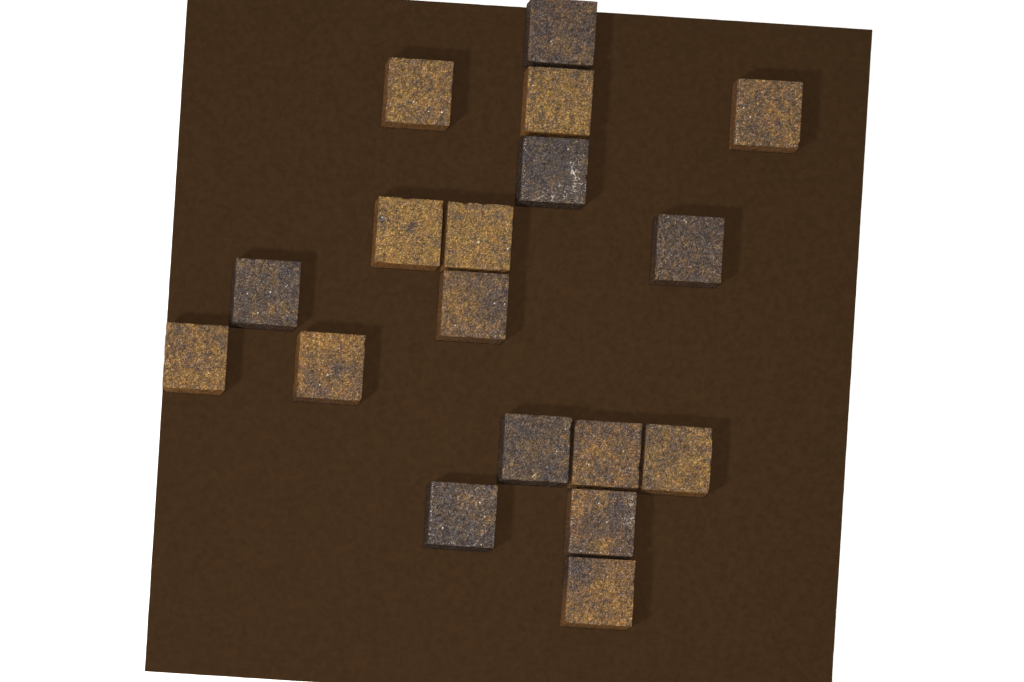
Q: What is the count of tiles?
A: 18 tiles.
